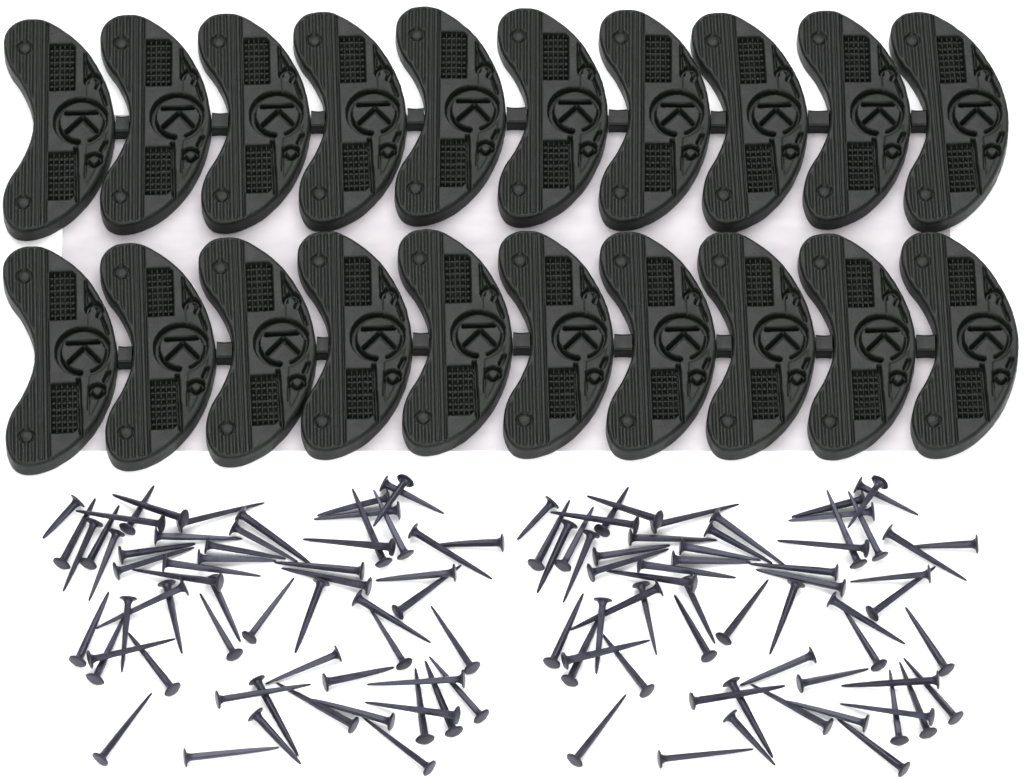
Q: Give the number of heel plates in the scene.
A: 20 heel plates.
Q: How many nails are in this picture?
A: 120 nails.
